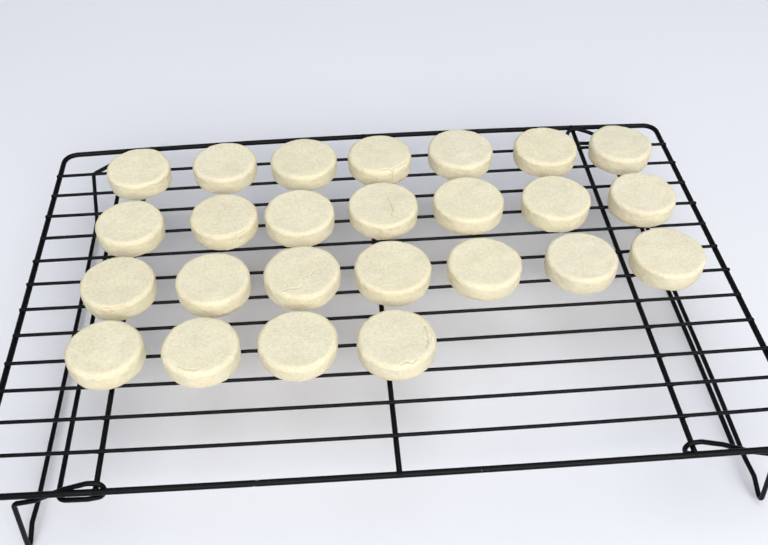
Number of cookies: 25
